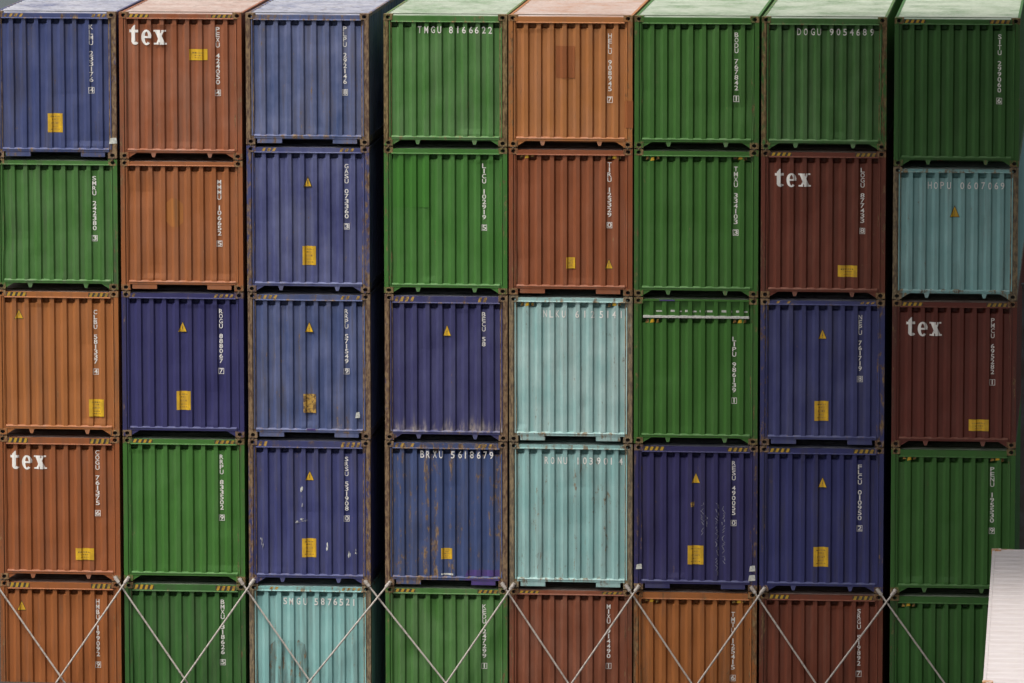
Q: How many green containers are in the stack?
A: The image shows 13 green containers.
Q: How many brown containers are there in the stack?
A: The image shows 12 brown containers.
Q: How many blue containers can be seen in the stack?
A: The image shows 11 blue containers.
